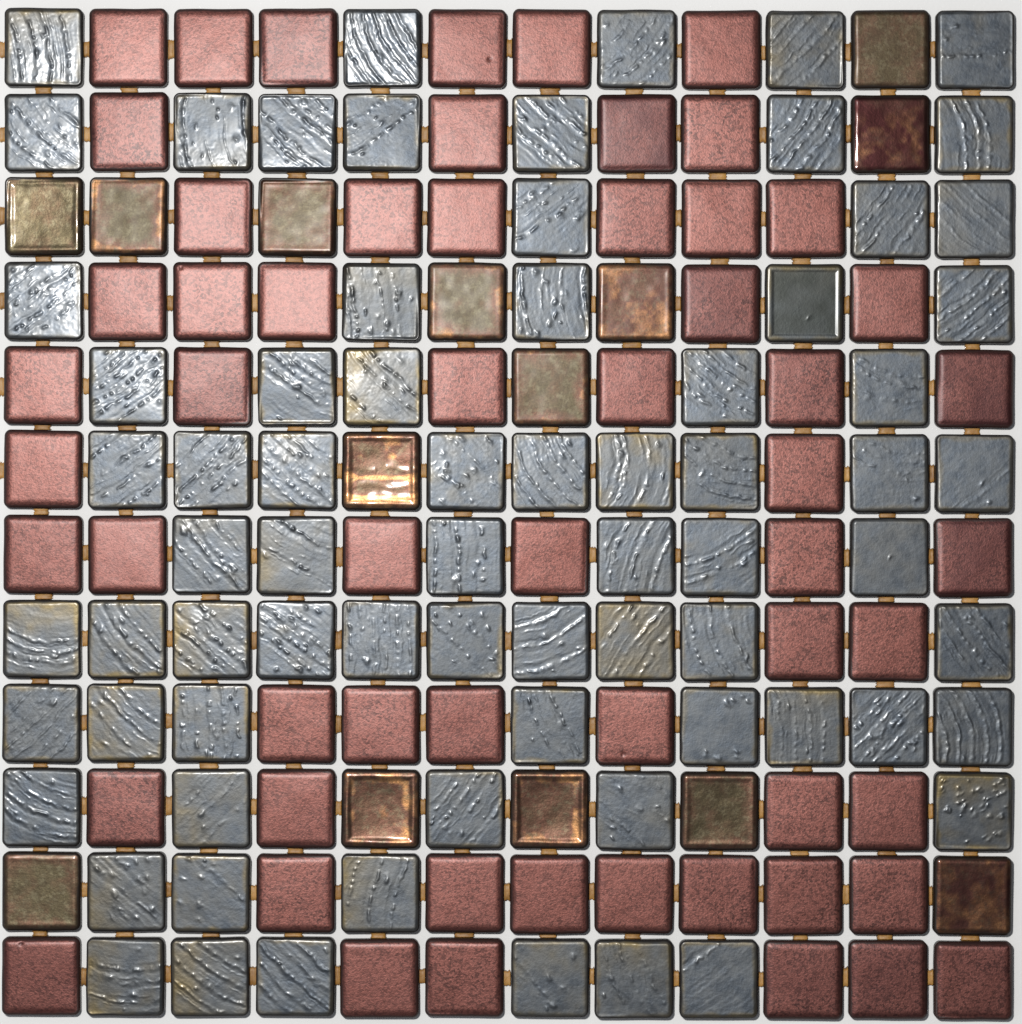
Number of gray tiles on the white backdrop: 72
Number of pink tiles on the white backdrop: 58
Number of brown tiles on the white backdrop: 14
